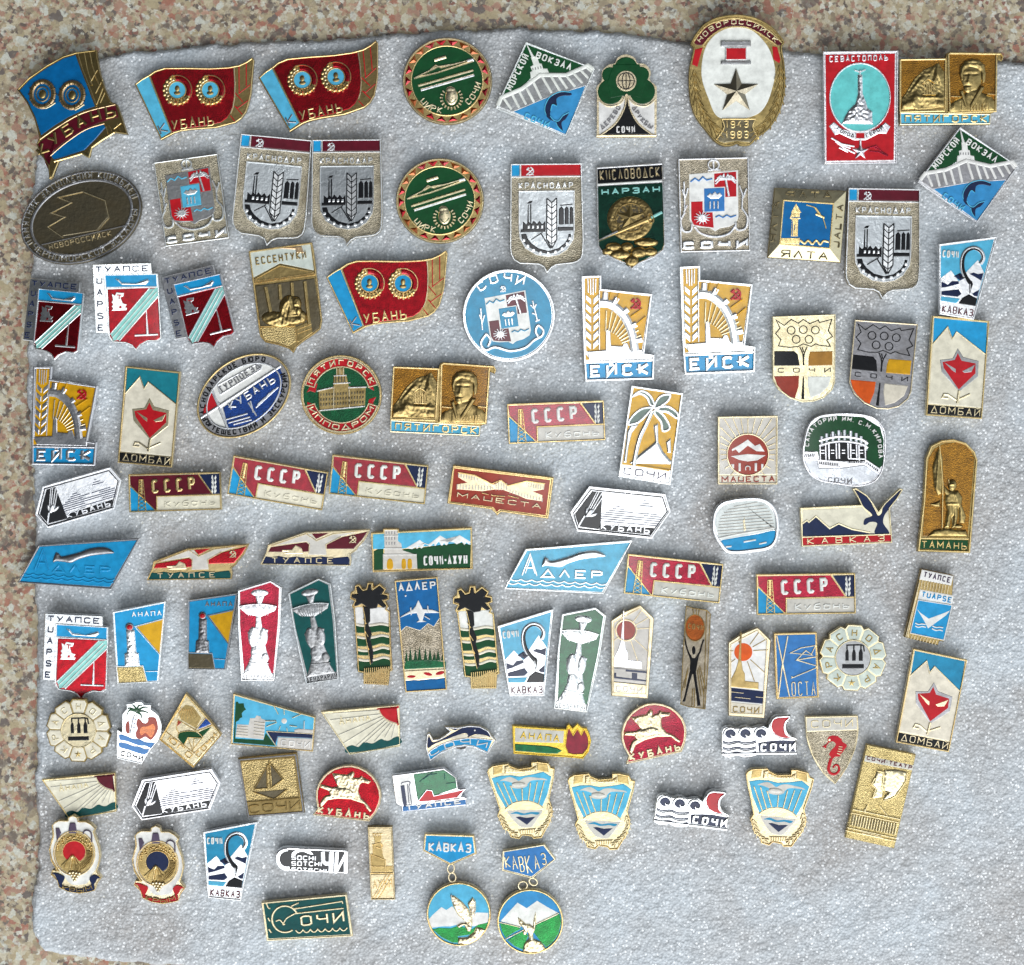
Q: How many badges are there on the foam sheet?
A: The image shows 102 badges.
